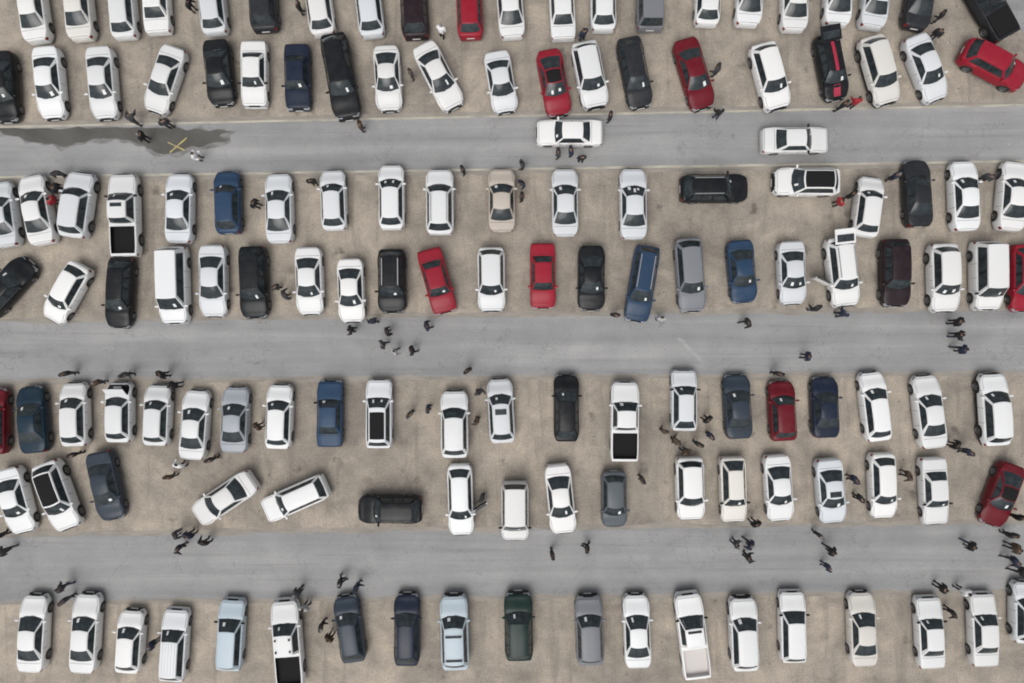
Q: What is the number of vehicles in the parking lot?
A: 141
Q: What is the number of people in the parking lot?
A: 113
